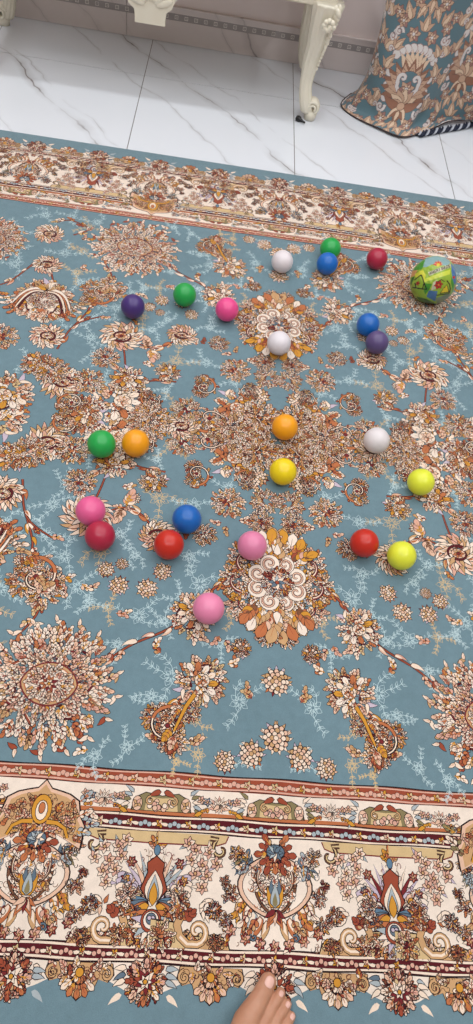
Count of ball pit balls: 24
